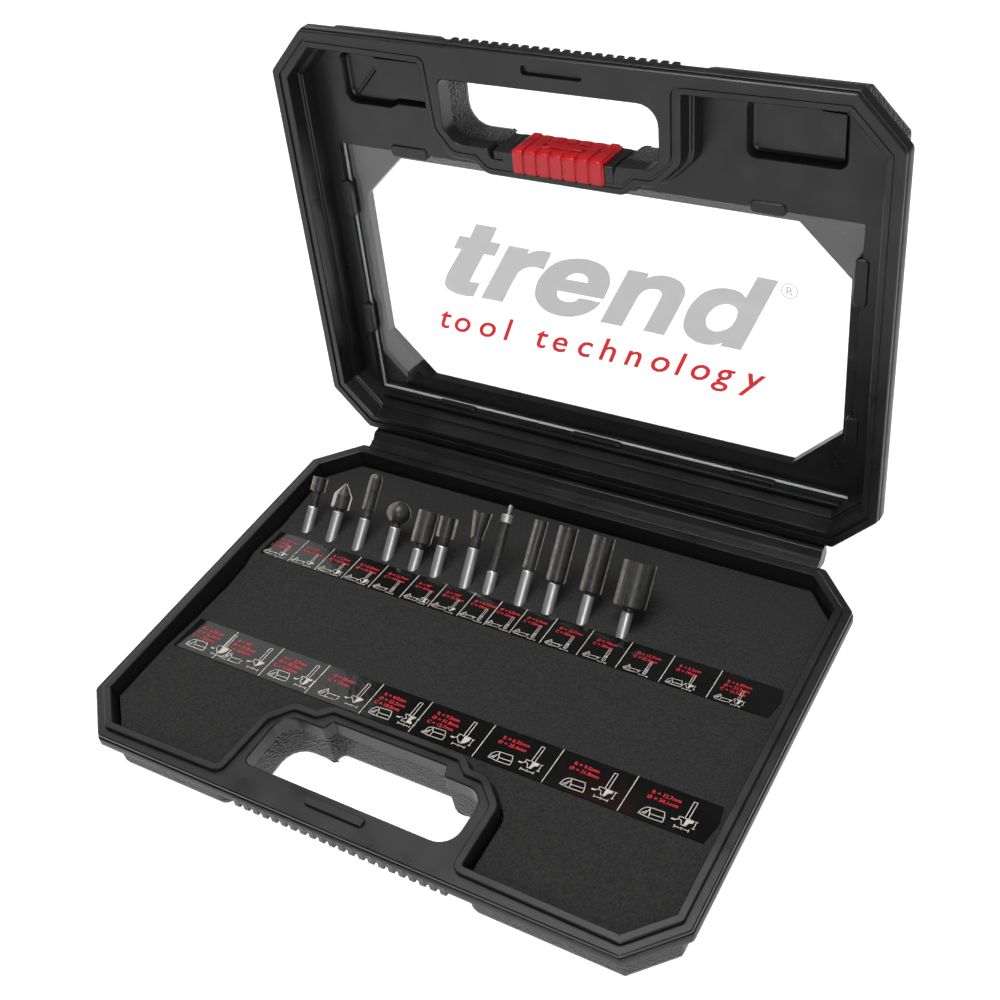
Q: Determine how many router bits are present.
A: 12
